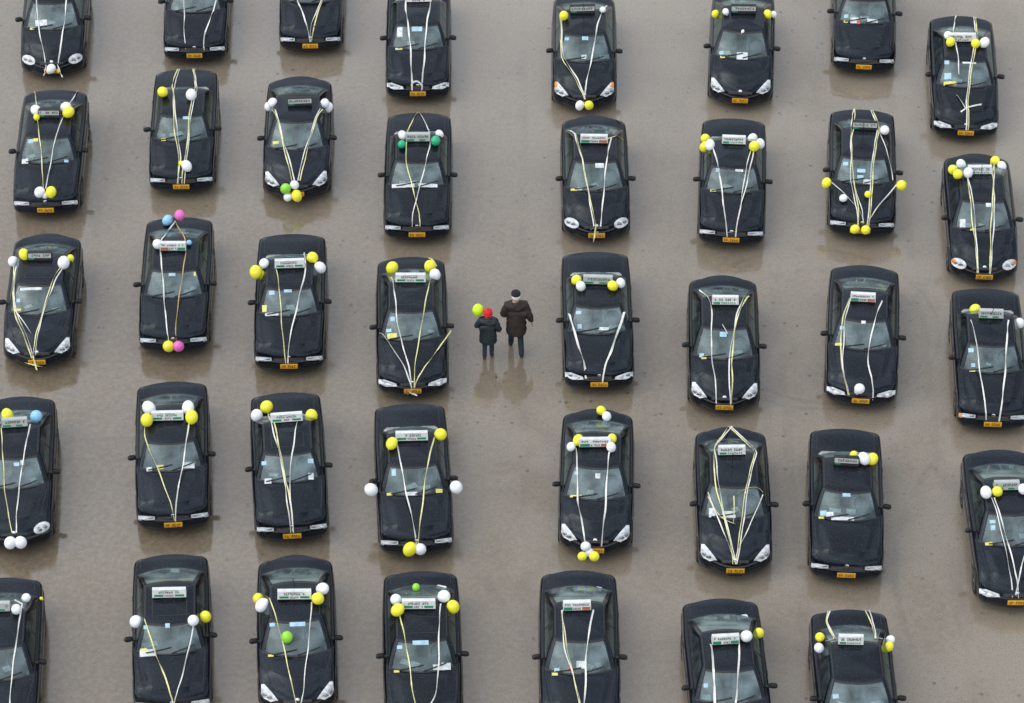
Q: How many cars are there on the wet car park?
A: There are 39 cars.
